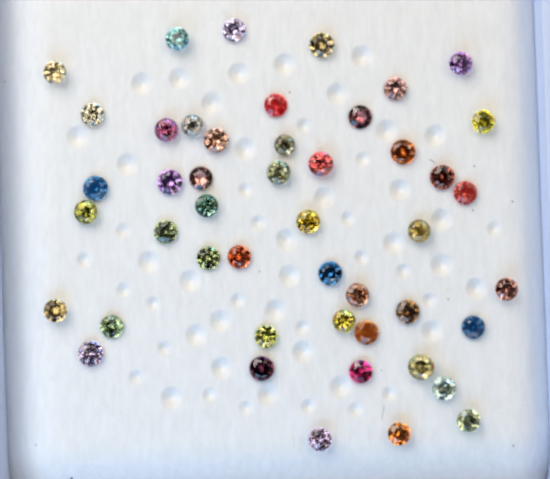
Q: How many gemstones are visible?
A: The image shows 47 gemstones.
